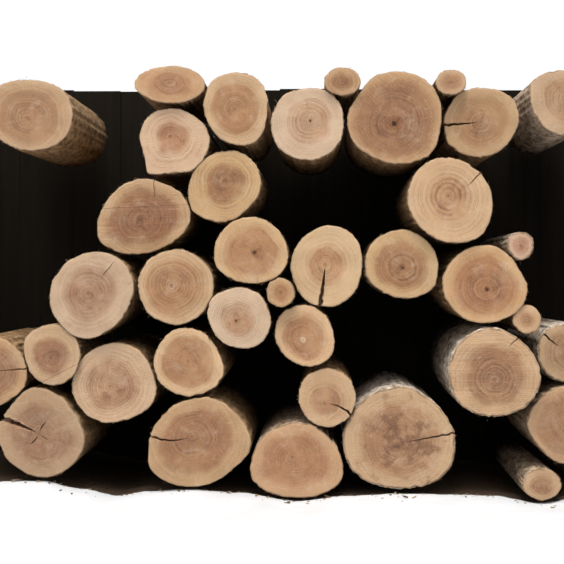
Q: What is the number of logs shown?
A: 37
